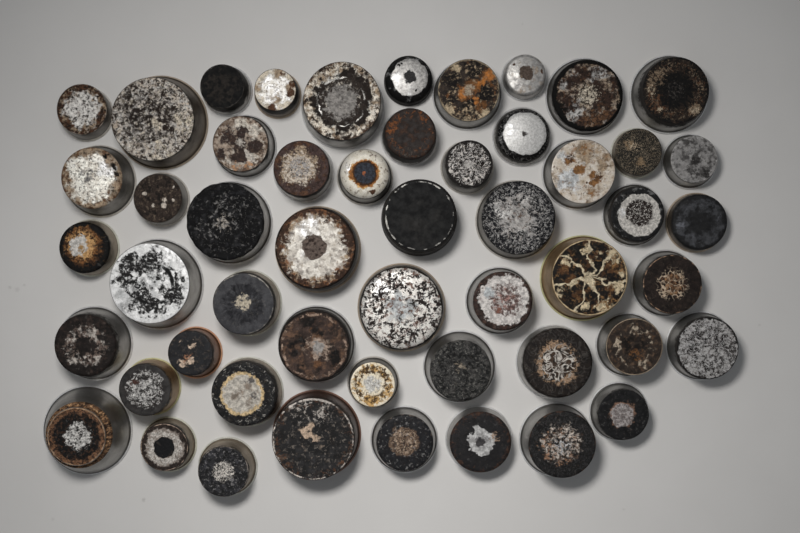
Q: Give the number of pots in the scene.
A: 52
